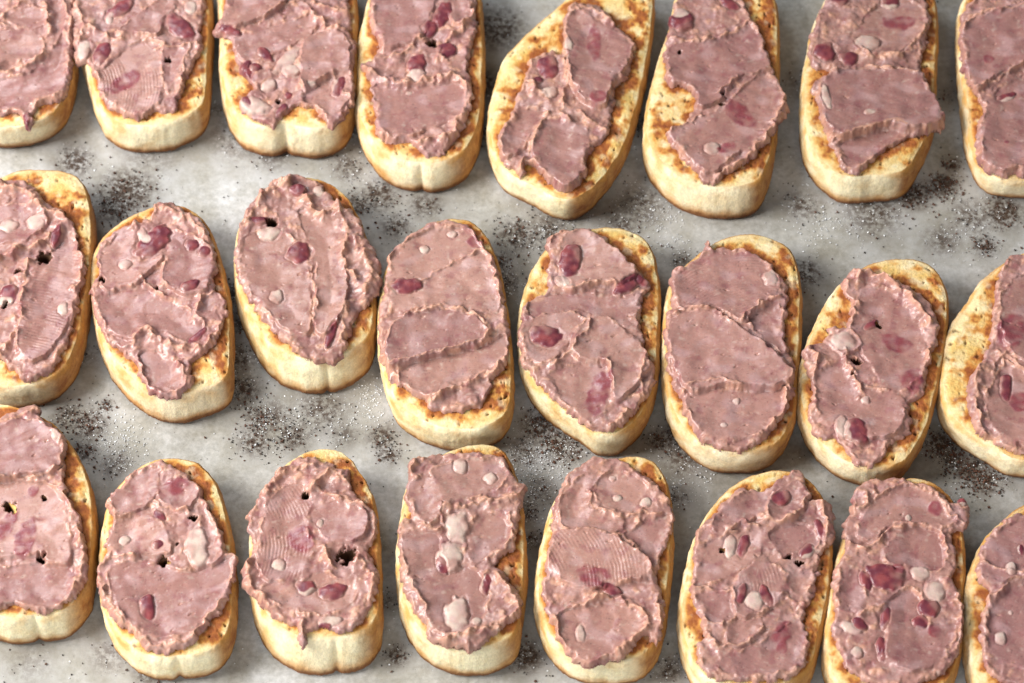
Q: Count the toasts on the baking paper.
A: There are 24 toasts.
